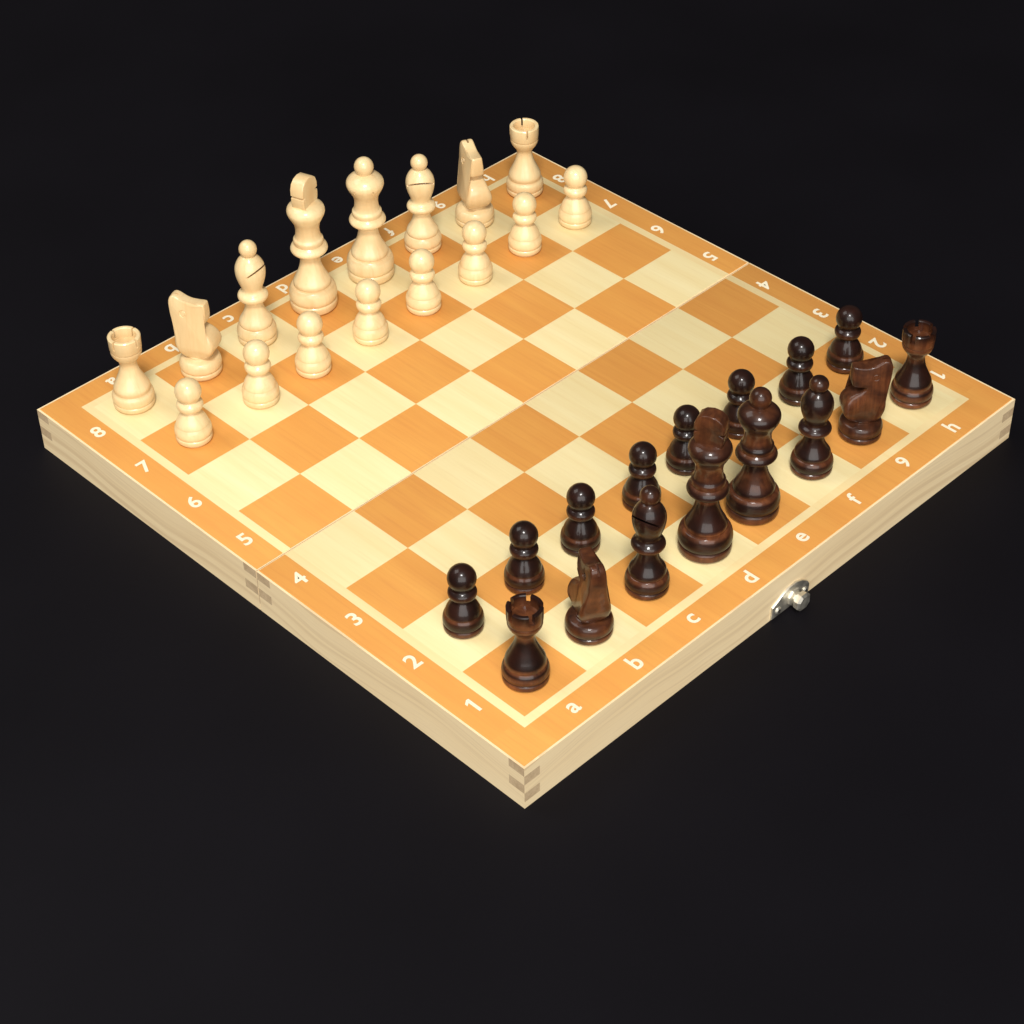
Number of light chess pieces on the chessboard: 16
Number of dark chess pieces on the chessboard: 16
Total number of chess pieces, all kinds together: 32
